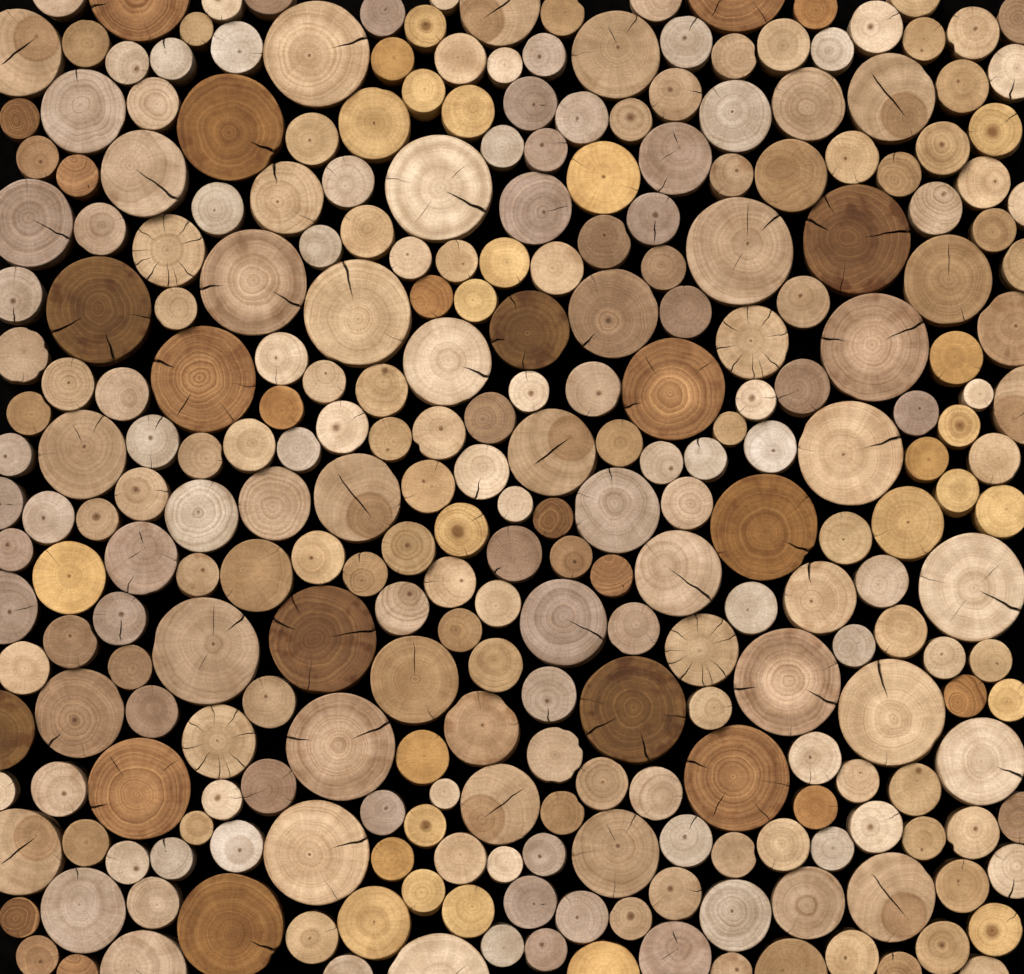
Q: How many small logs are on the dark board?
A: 200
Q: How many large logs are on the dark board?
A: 83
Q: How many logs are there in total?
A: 283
